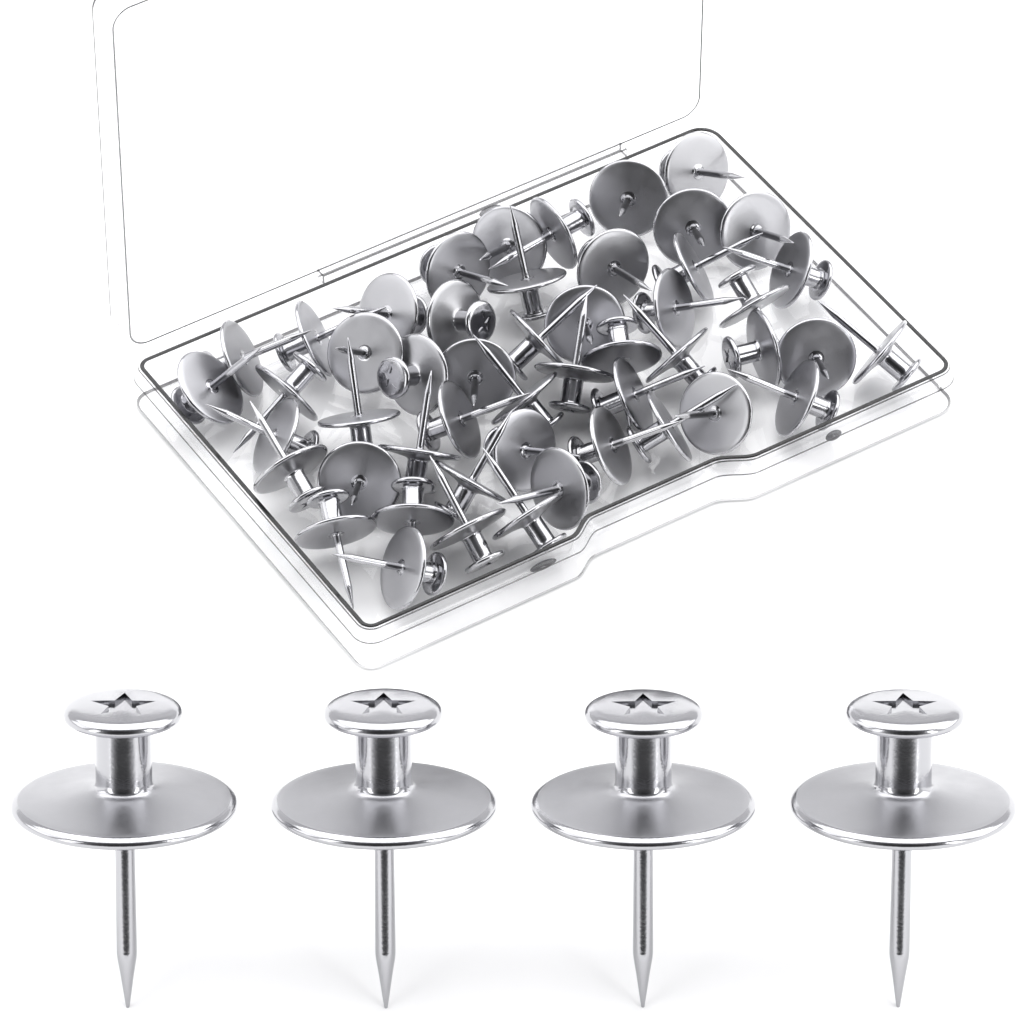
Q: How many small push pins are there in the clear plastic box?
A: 50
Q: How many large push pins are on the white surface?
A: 4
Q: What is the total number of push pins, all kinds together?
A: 54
